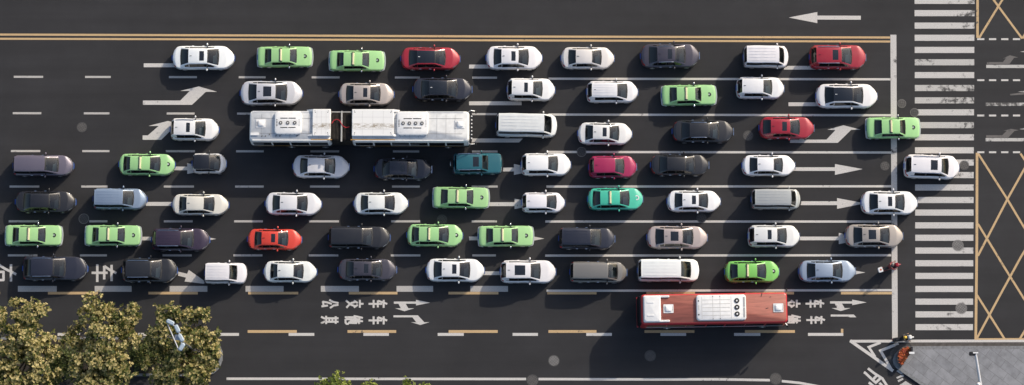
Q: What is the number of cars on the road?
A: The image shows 67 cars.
